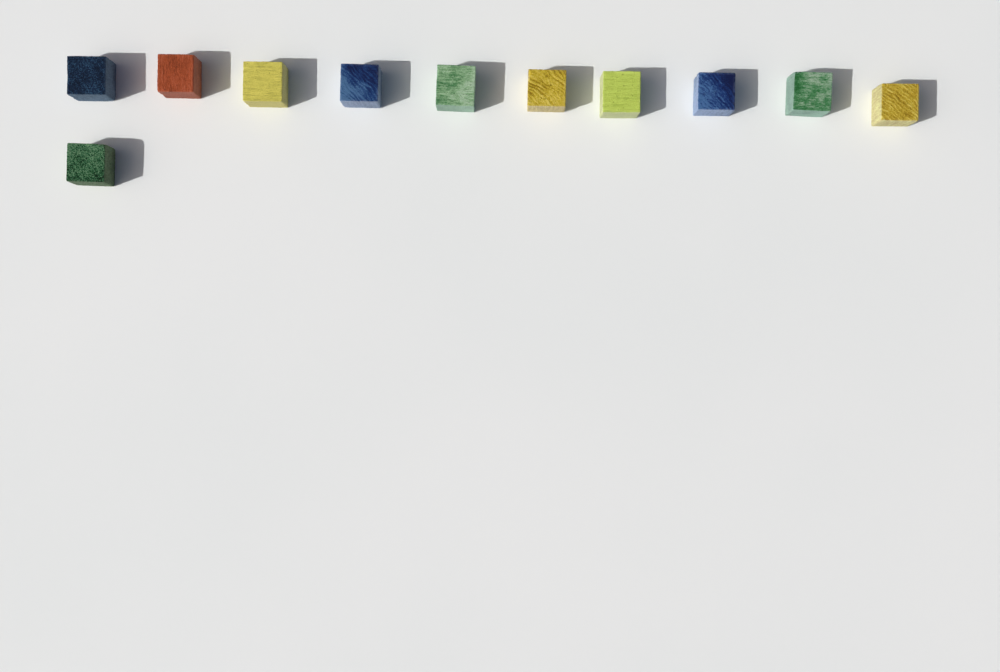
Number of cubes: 11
